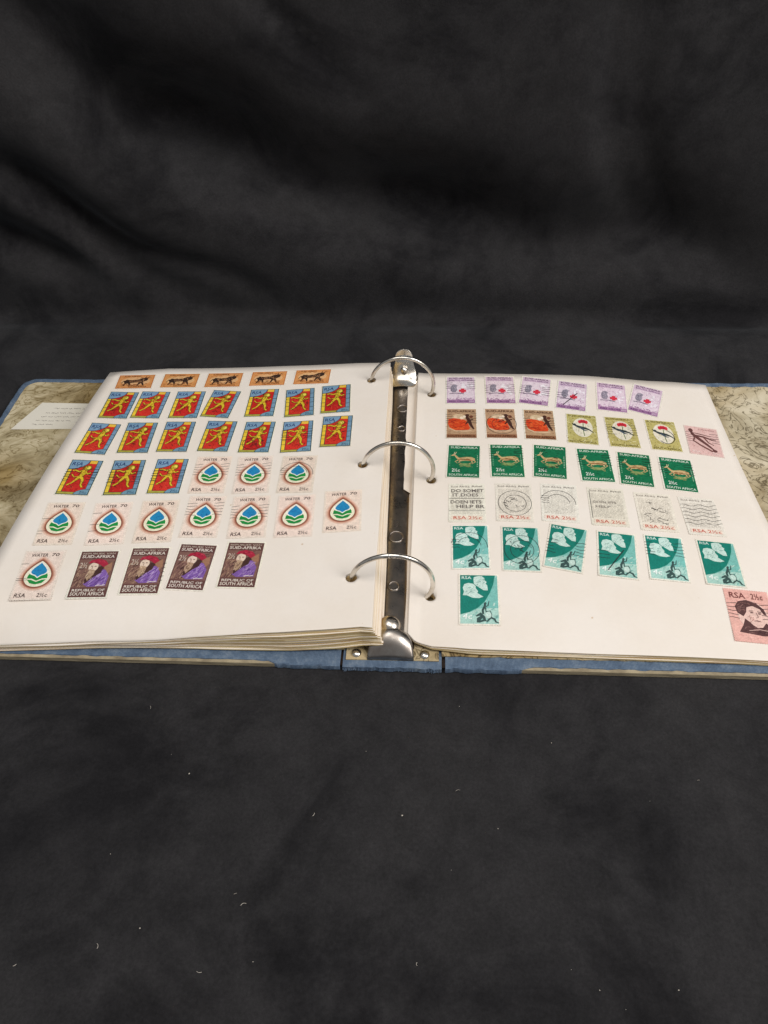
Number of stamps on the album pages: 70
